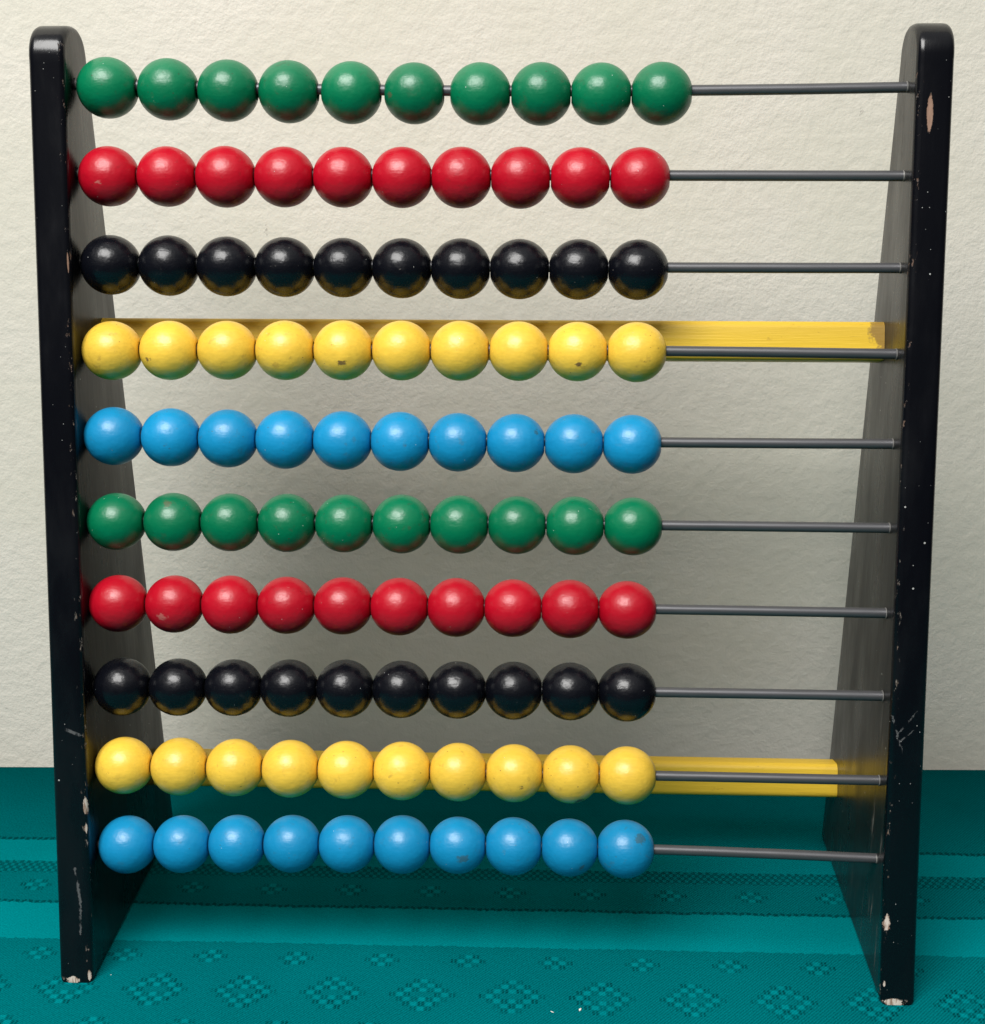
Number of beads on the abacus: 100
